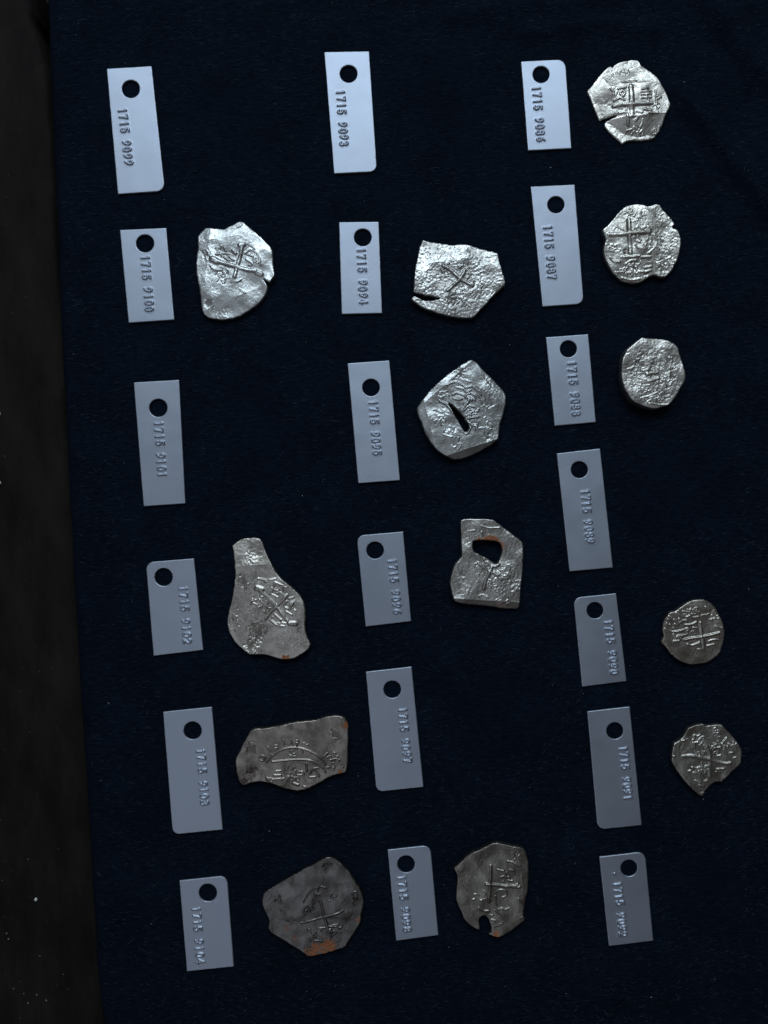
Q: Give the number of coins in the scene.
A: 13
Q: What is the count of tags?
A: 19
